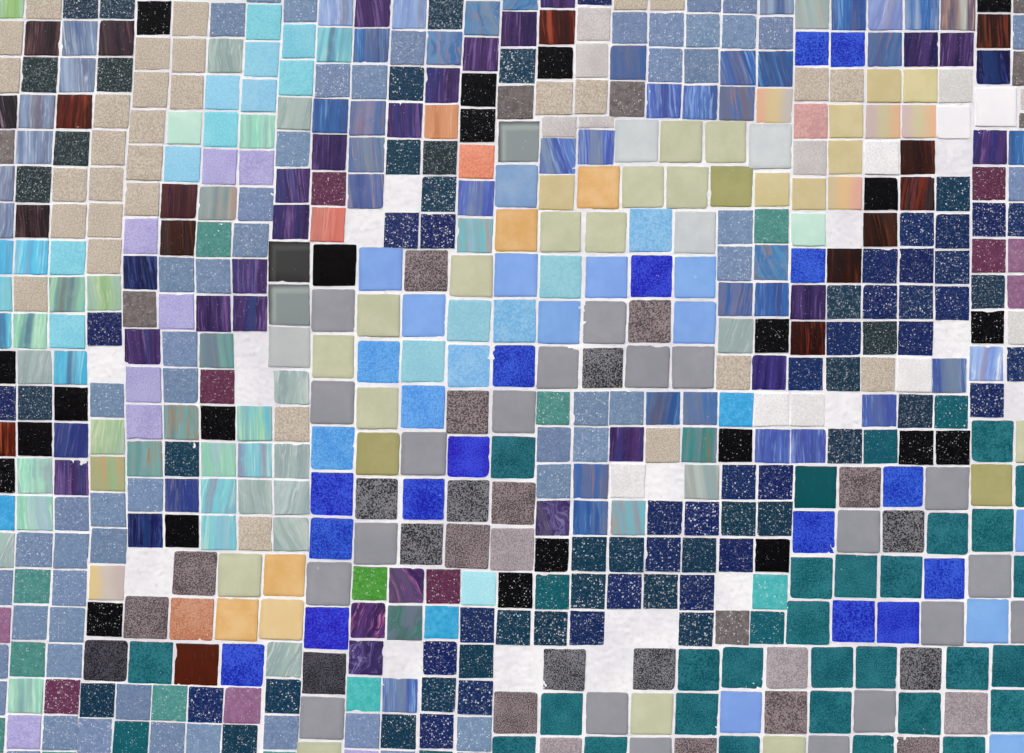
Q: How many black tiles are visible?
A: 22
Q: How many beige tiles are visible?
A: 30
